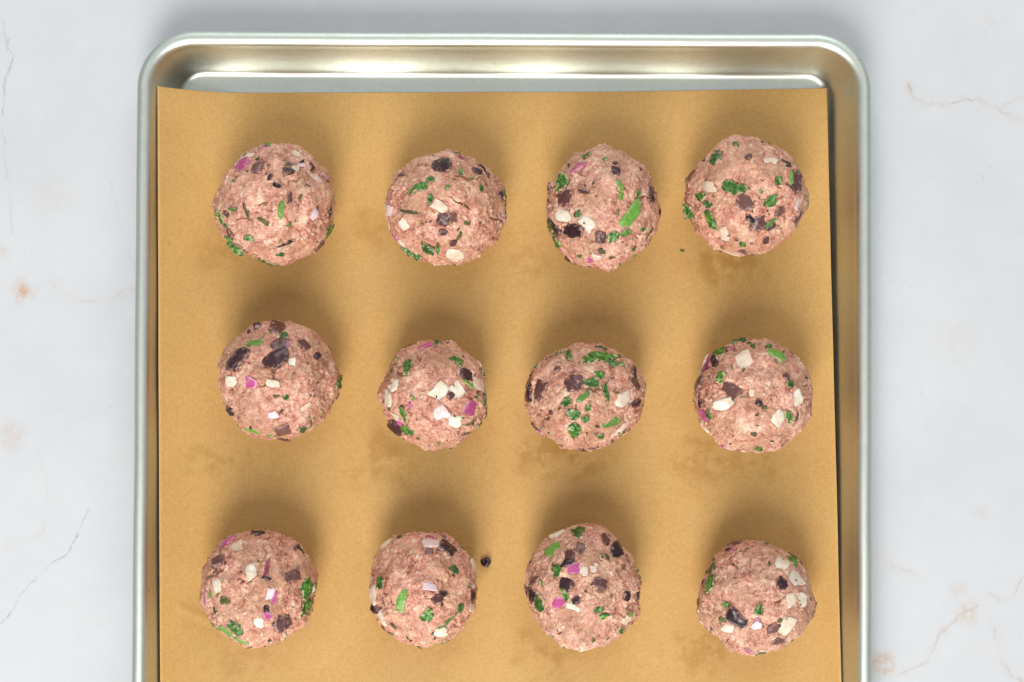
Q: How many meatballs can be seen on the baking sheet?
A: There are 12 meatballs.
